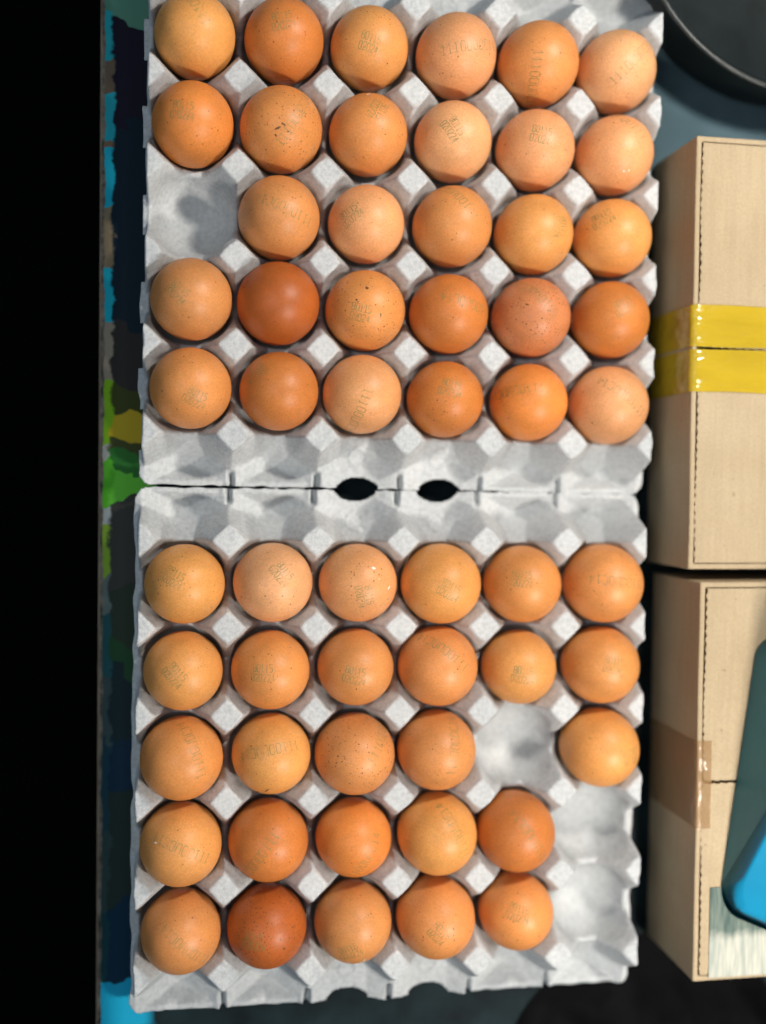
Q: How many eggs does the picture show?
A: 56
